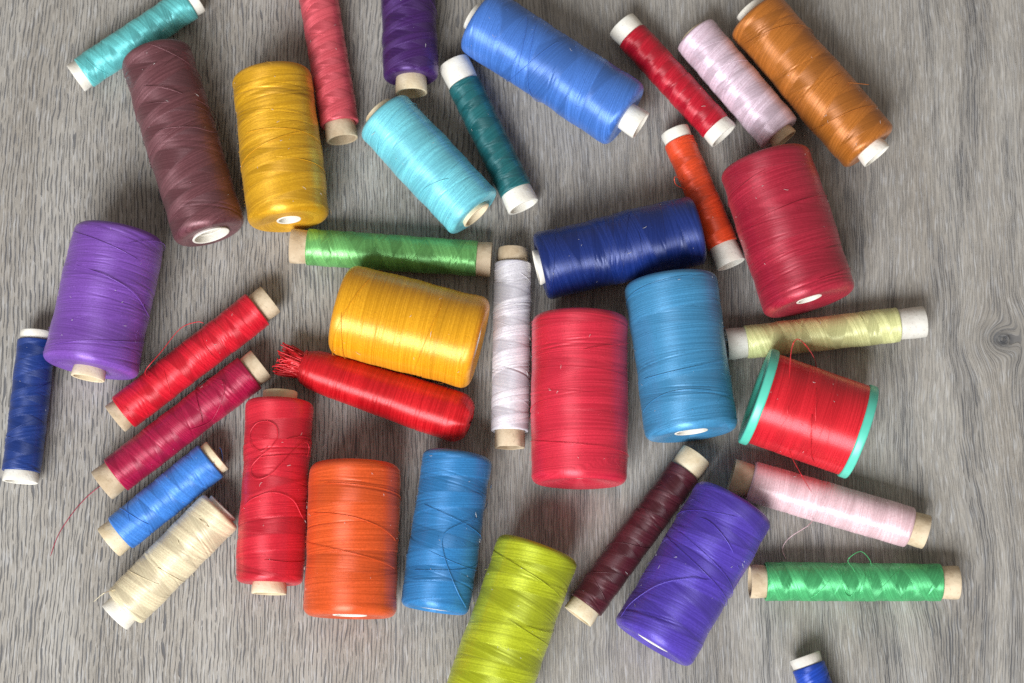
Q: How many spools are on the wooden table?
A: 37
